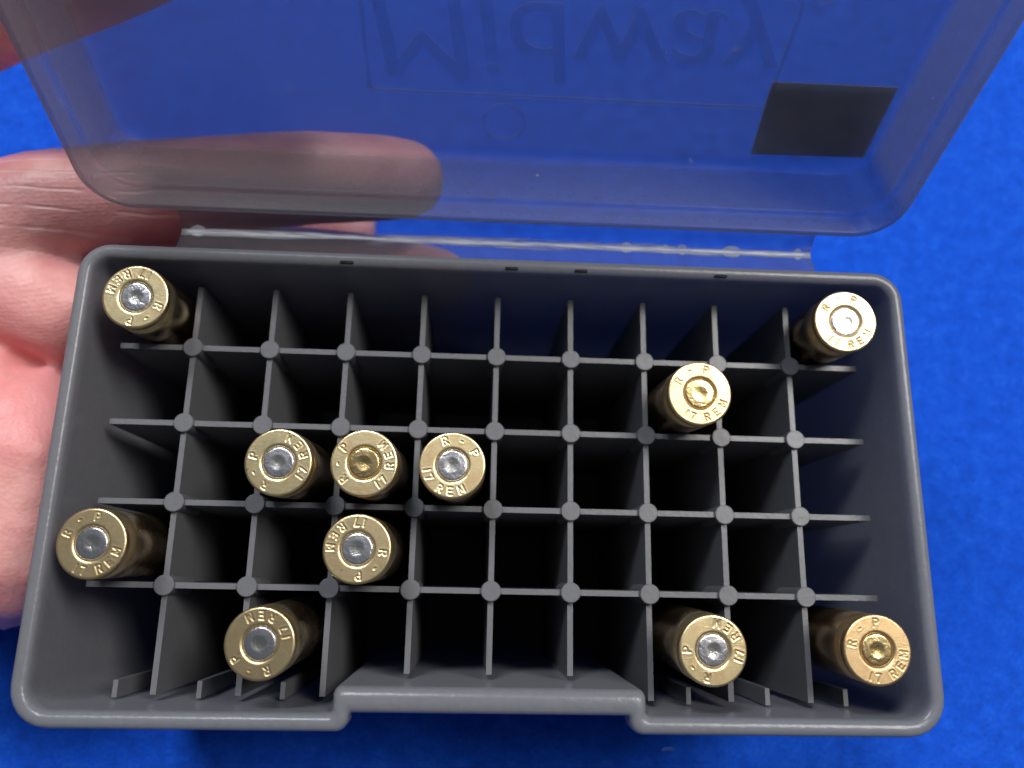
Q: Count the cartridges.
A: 11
